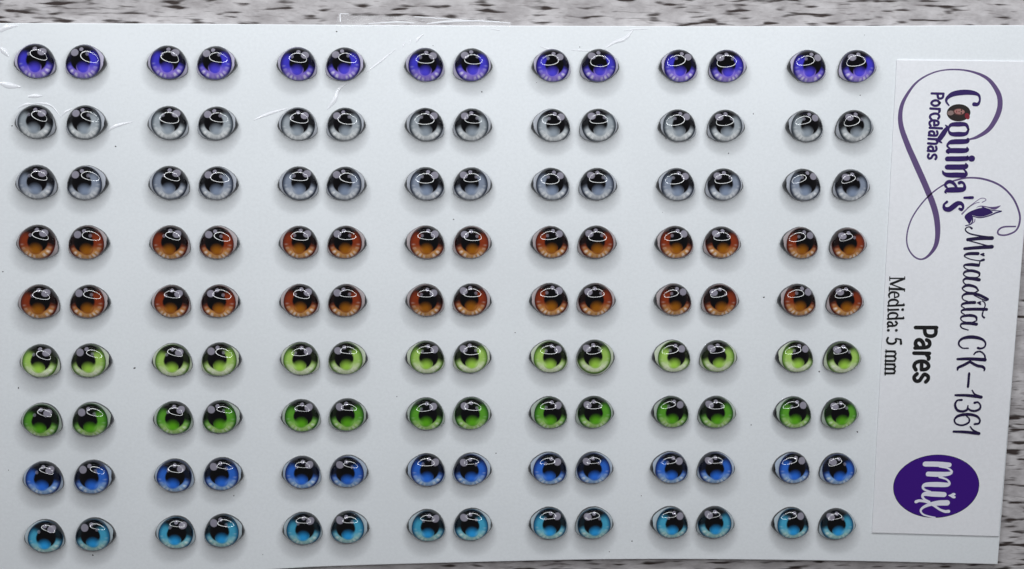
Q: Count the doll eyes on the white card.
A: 126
